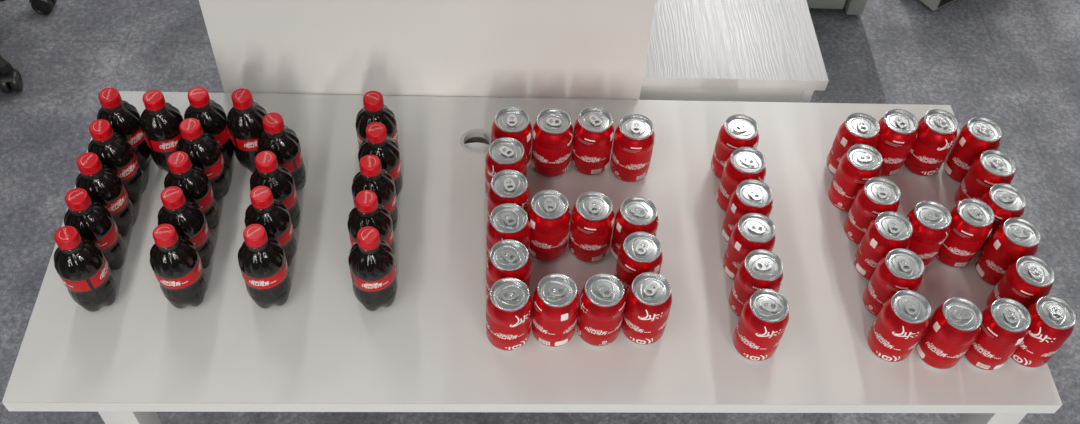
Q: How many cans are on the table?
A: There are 40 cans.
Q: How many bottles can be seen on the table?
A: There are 21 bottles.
